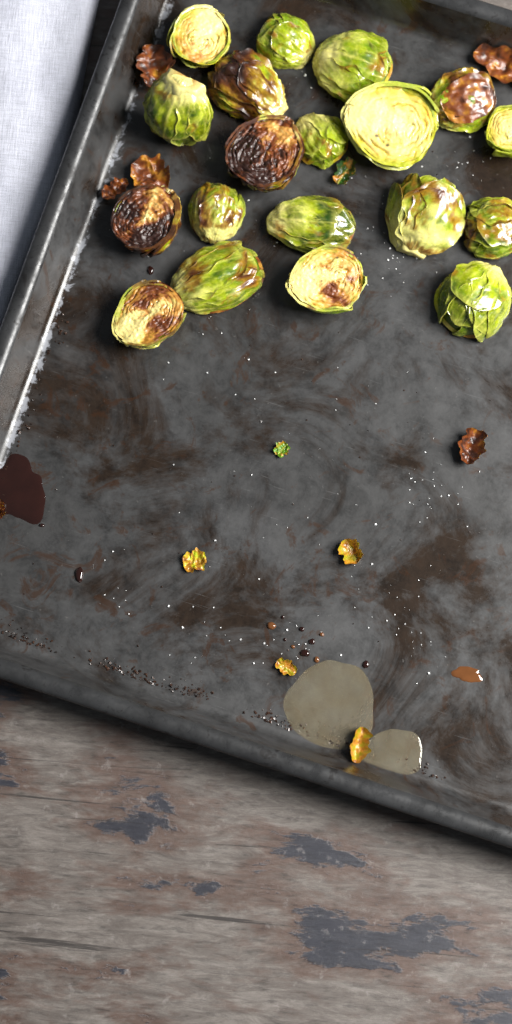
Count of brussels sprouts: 19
